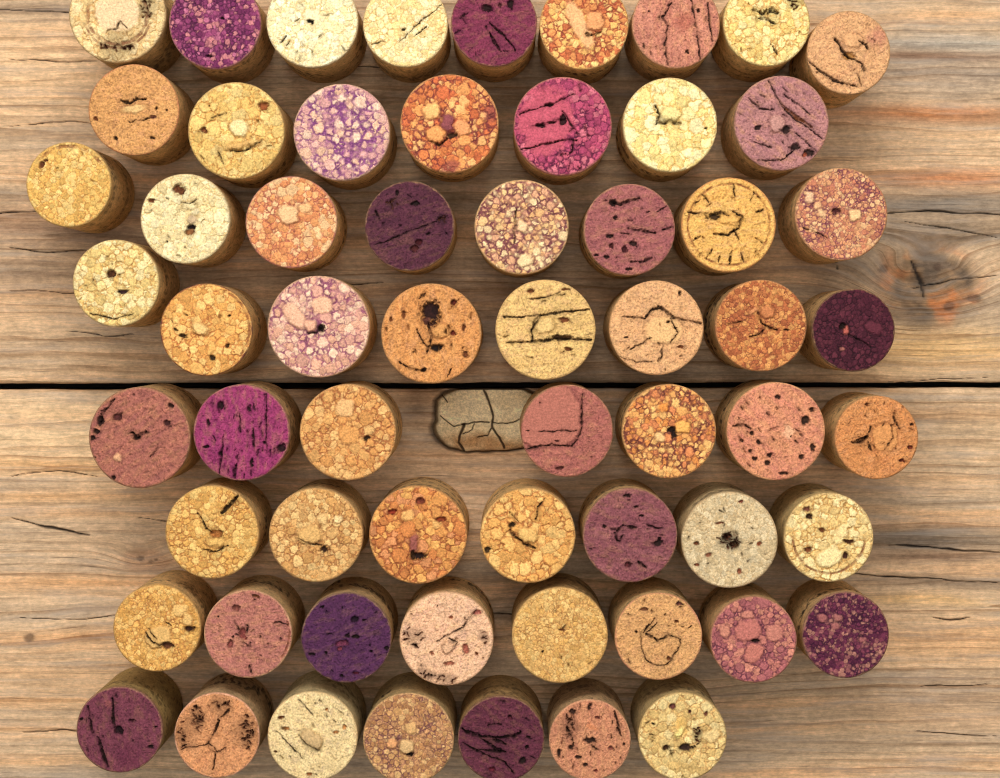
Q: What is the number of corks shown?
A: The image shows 61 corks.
